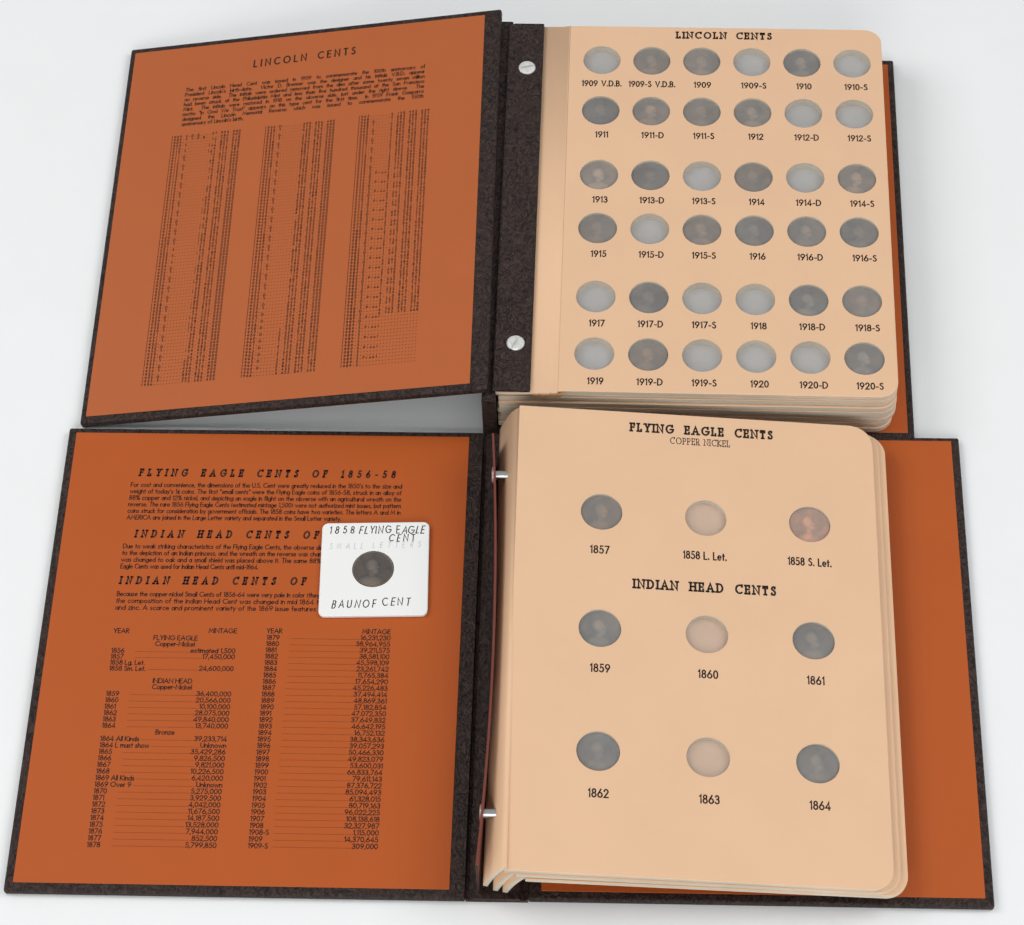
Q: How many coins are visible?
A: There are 28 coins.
